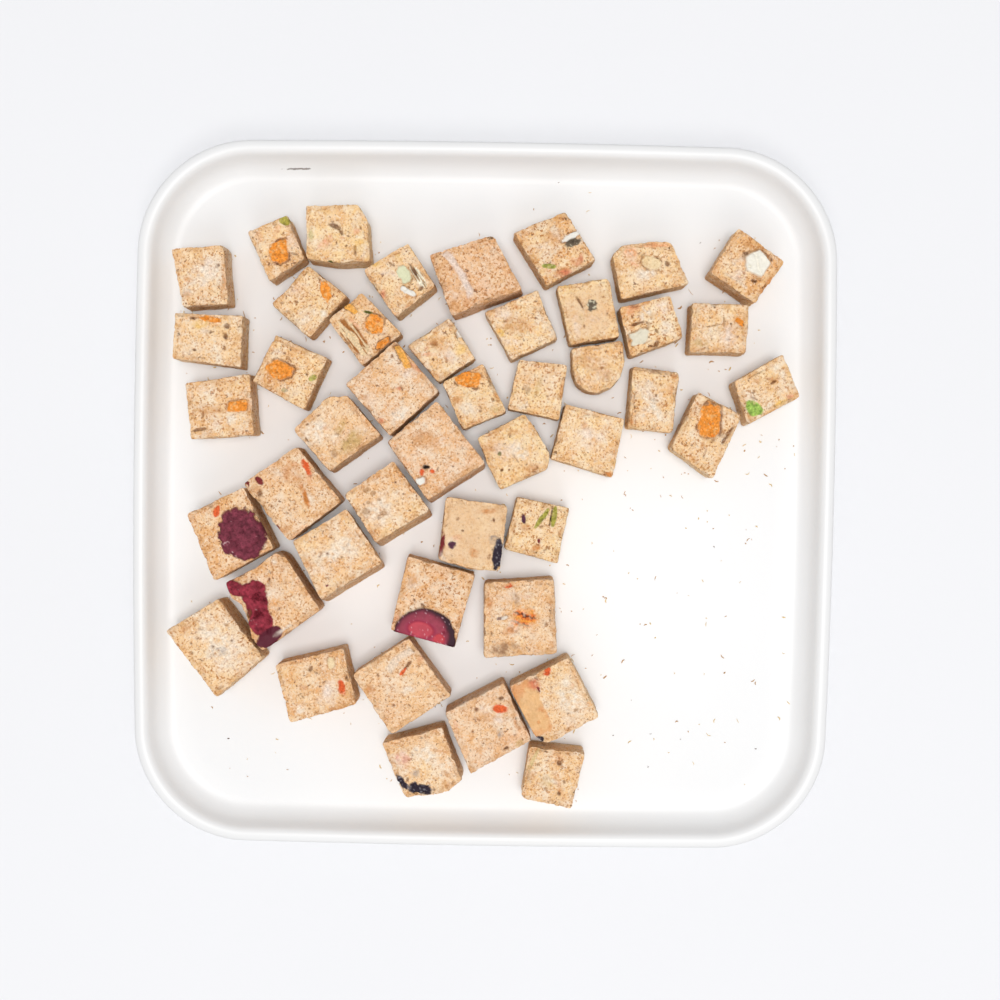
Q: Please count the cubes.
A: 45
